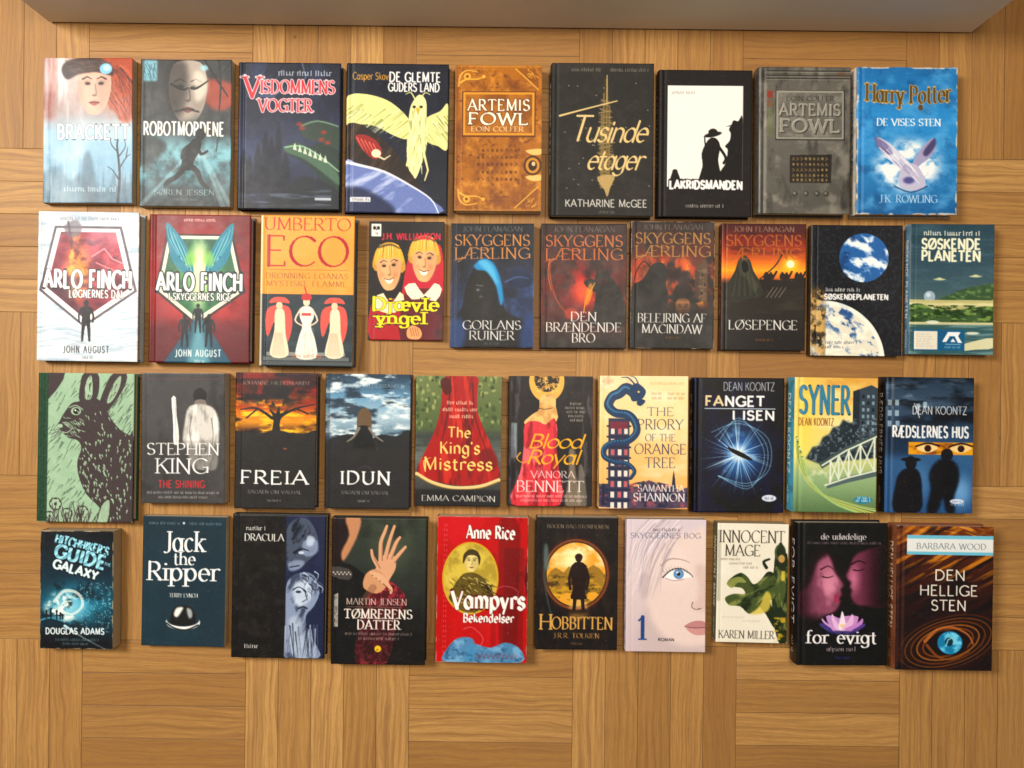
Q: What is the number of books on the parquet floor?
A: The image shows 39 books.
